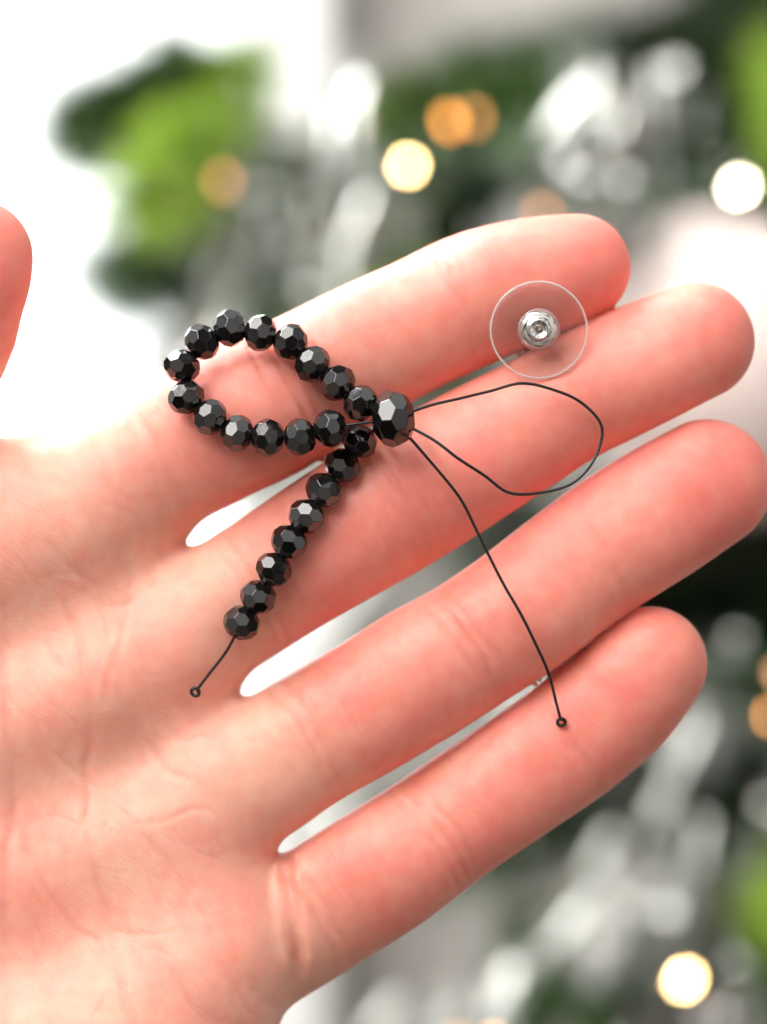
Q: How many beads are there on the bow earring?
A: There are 23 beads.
